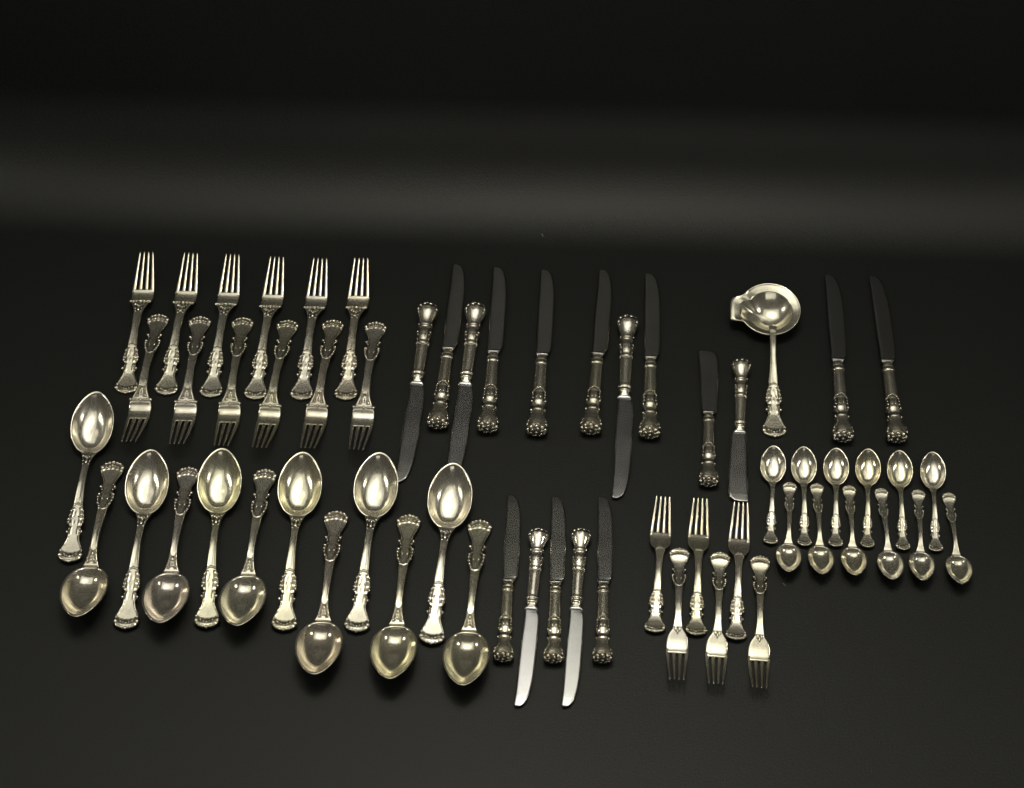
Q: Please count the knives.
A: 17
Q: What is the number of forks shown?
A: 18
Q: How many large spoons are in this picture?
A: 12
